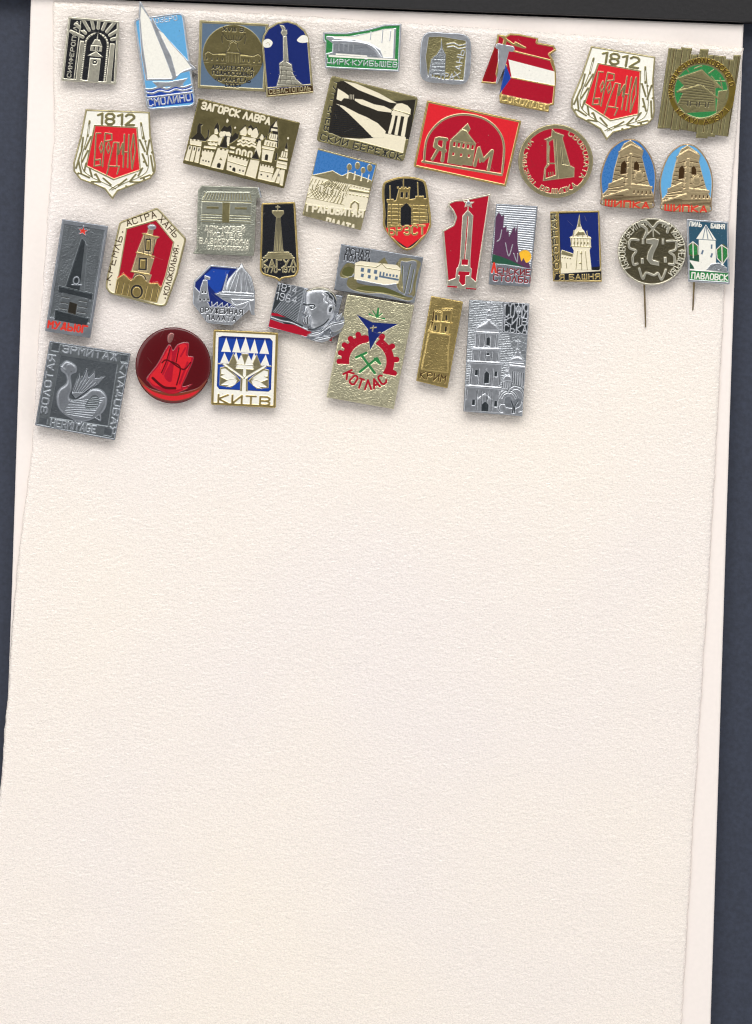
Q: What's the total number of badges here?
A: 36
